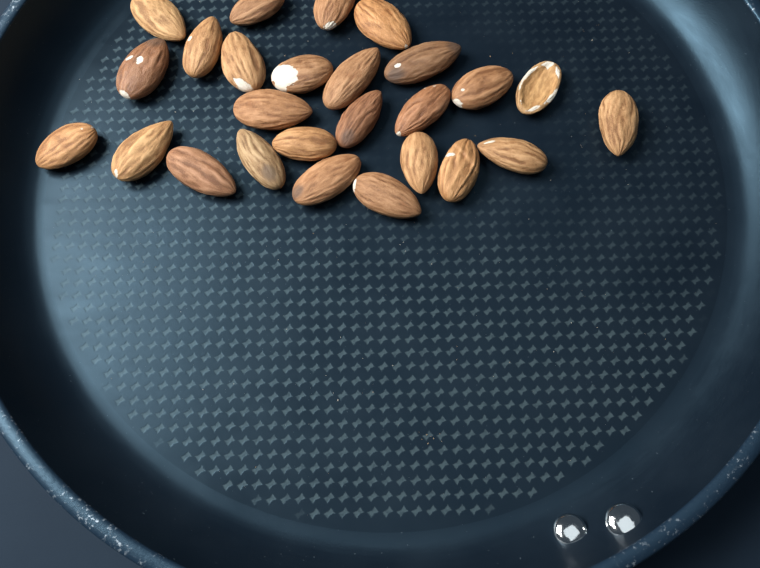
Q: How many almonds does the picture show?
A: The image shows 26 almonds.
